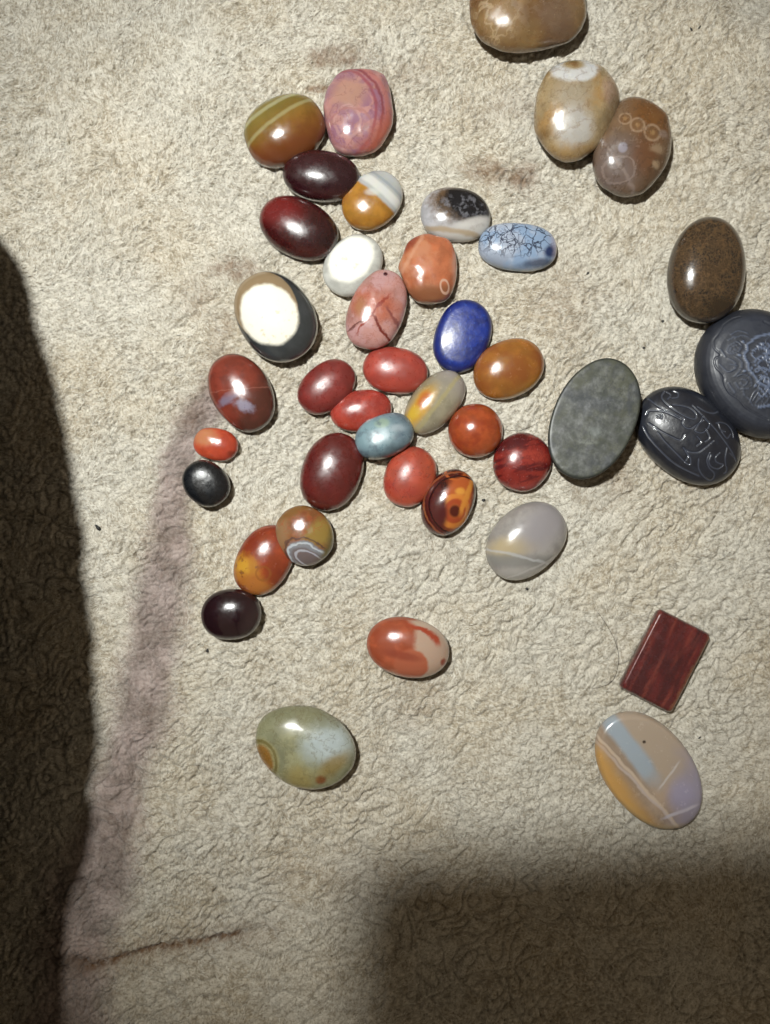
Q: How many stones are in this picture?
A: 41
